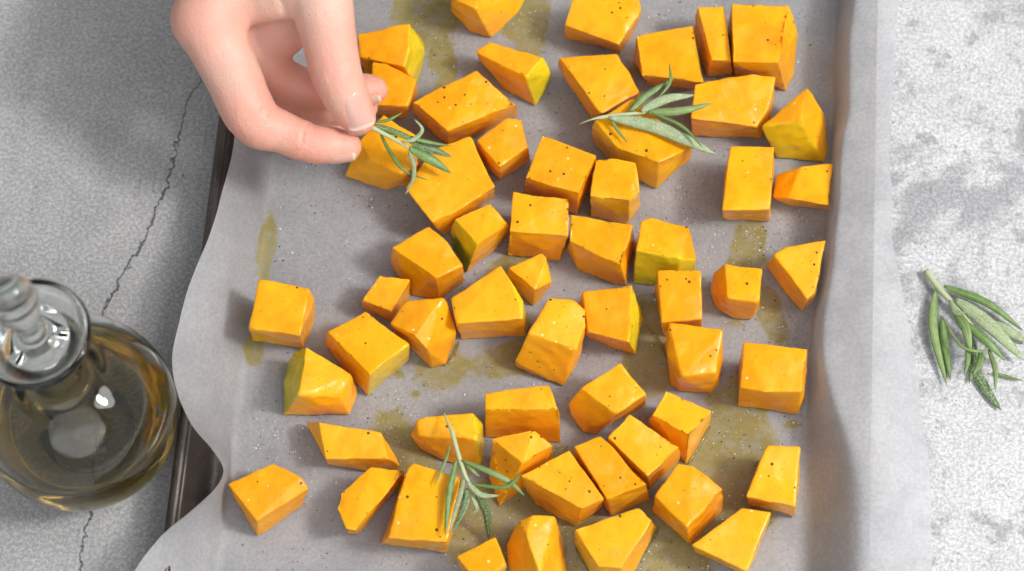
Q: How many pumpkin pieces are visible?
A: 57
